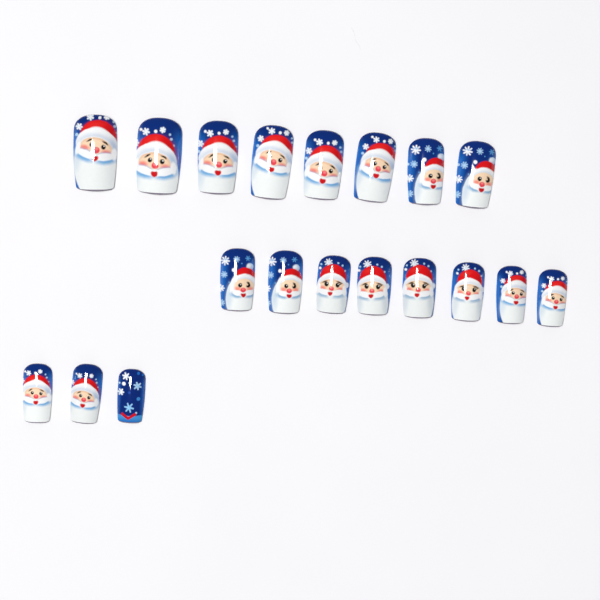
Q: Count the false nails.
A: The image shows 19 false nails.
